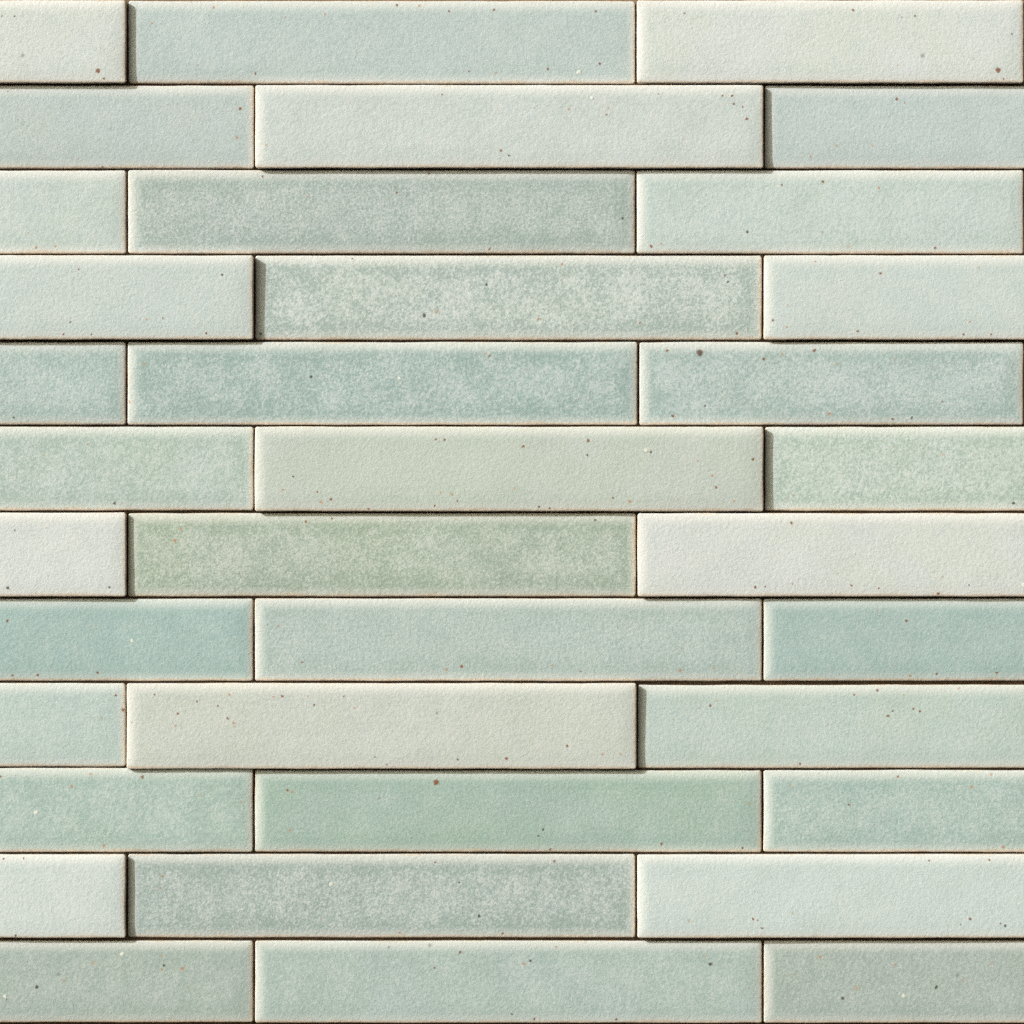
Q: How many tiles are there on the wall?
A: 36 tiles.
